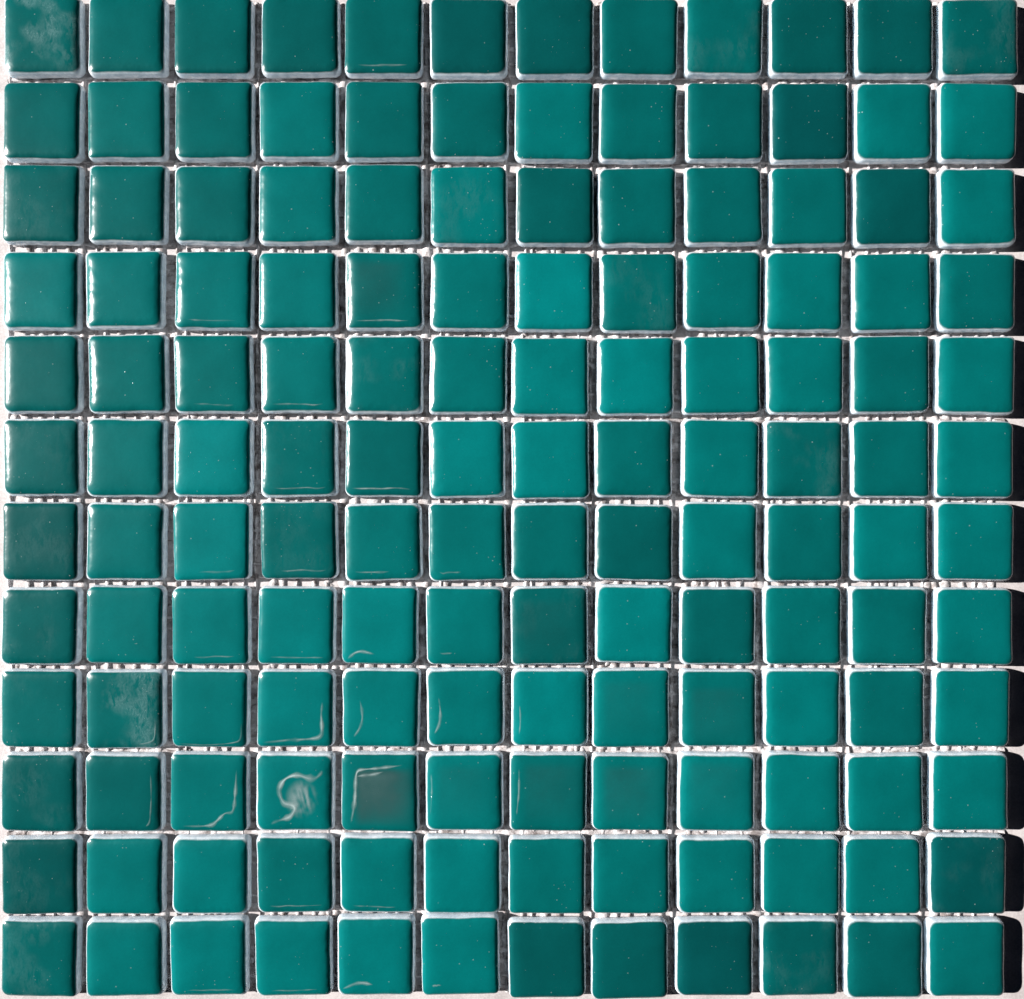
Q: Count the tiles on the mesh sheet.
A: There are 144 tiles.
